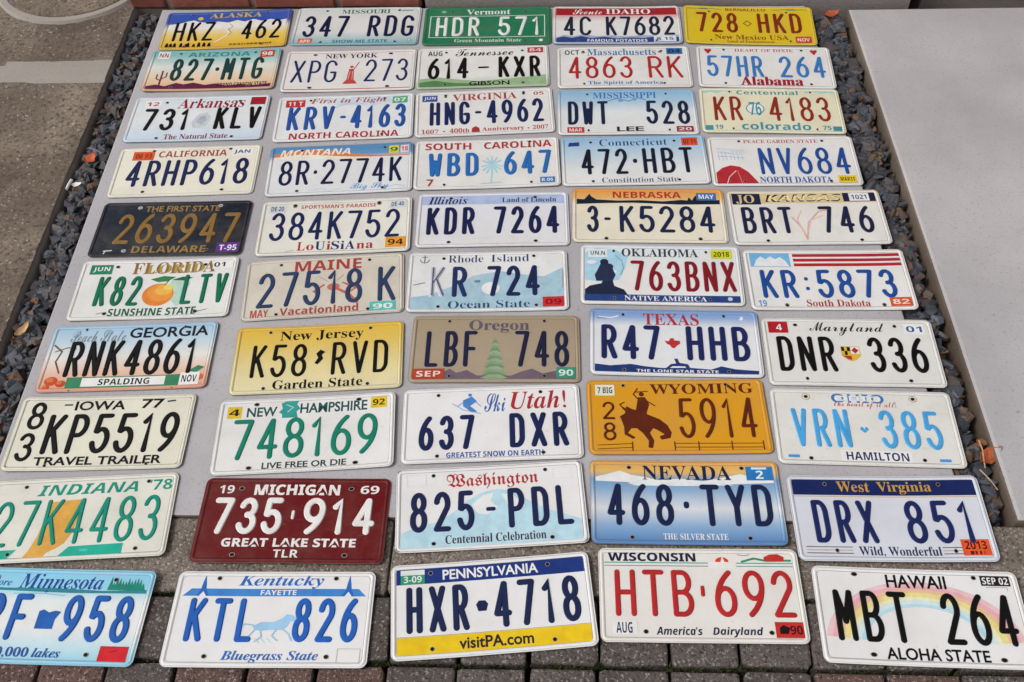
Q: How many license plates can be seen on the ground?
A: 50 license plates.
